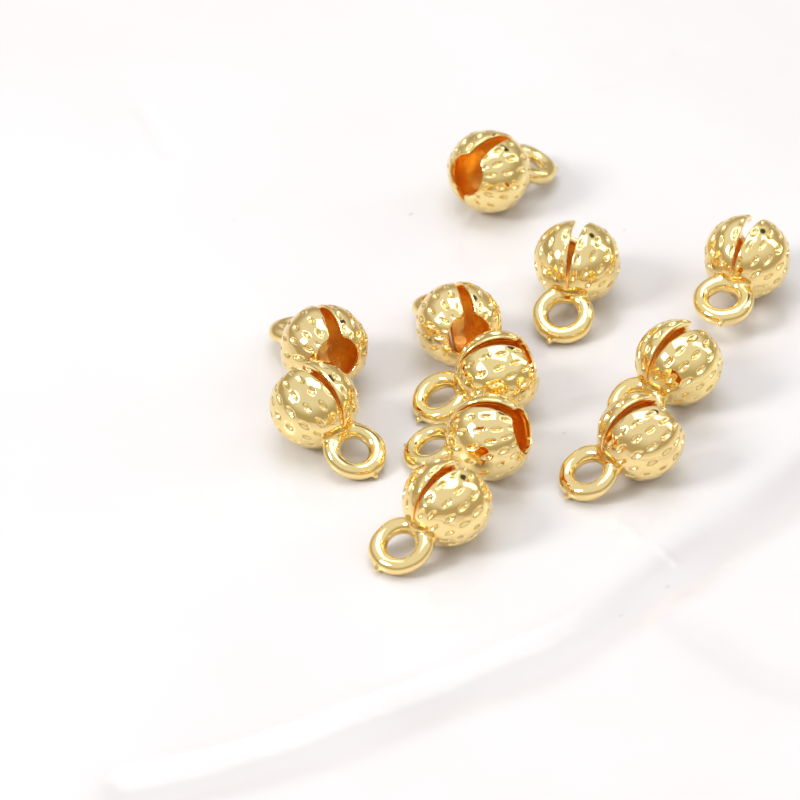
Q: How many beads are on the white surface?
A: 11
